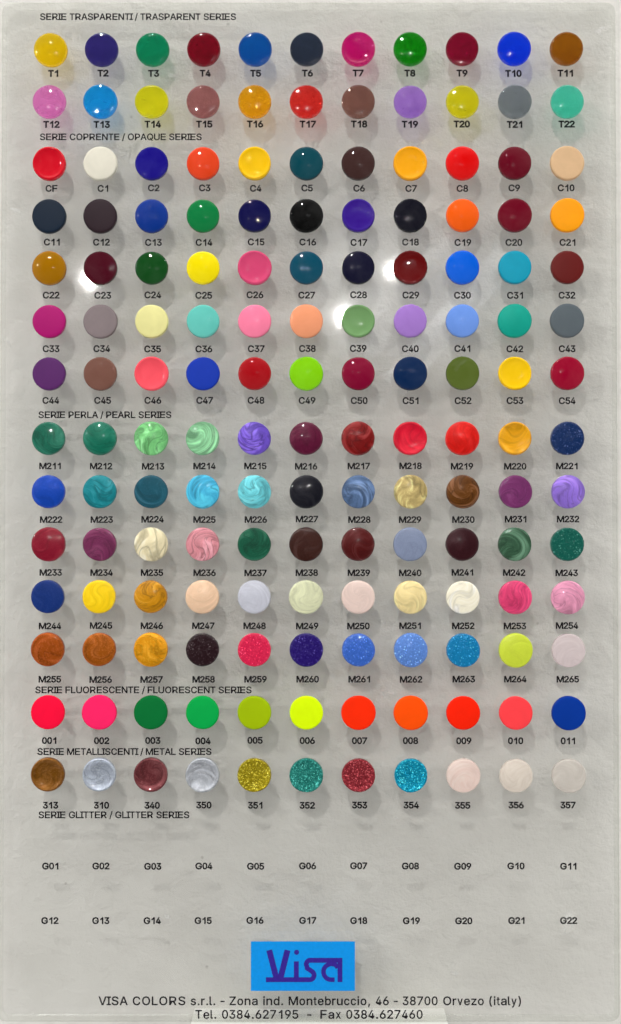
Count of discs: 154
